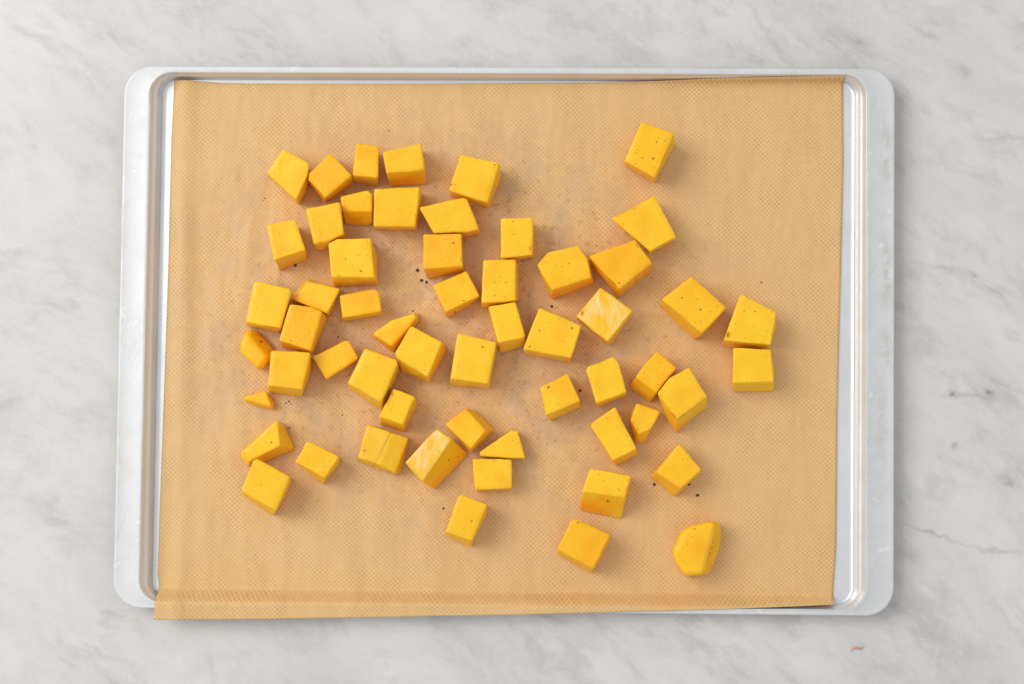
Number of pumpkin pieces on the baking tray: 57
